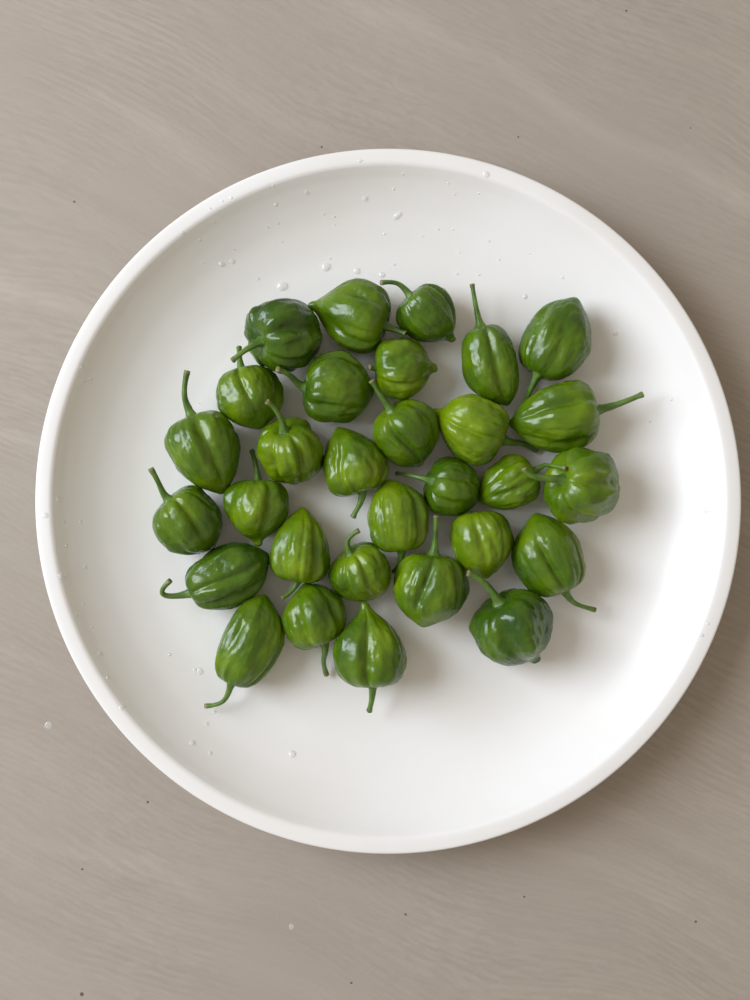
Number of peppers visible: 30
